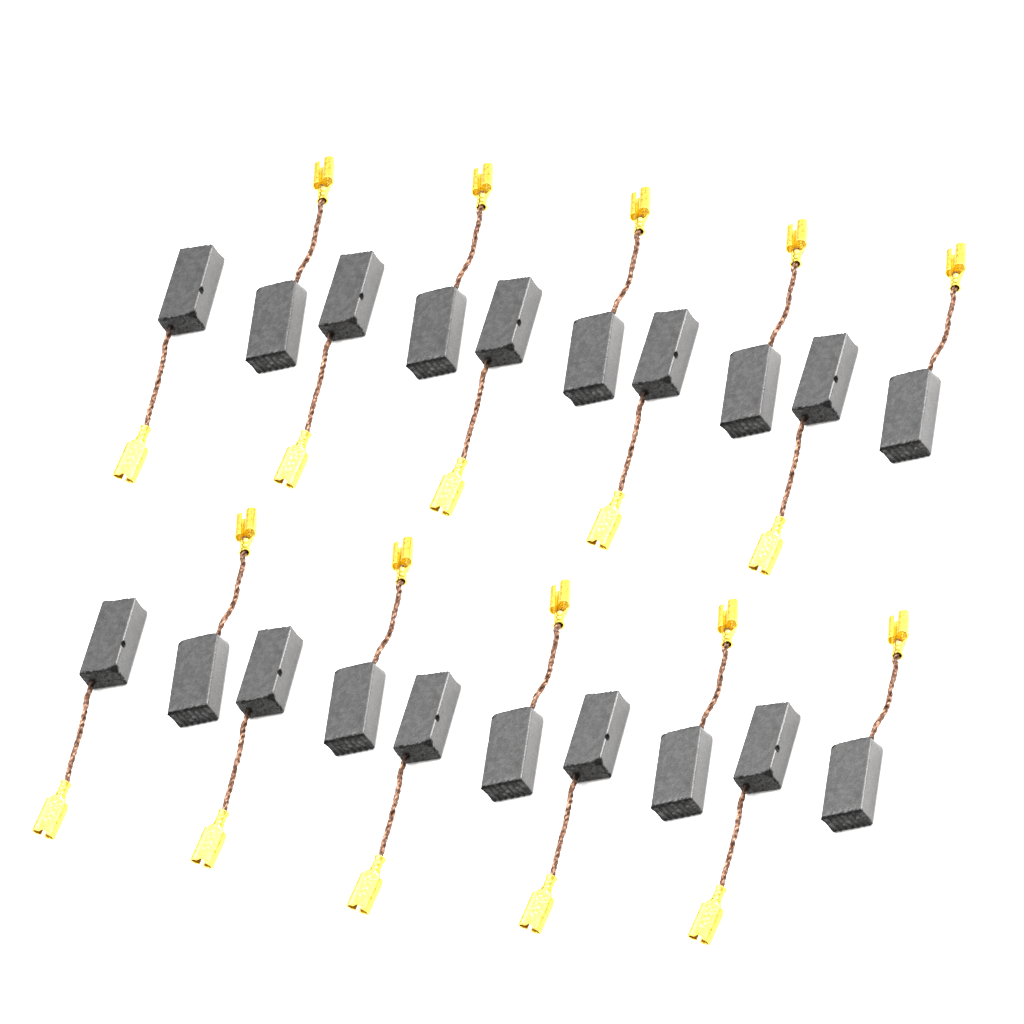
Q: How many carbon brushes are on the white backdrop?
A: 20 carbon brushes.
